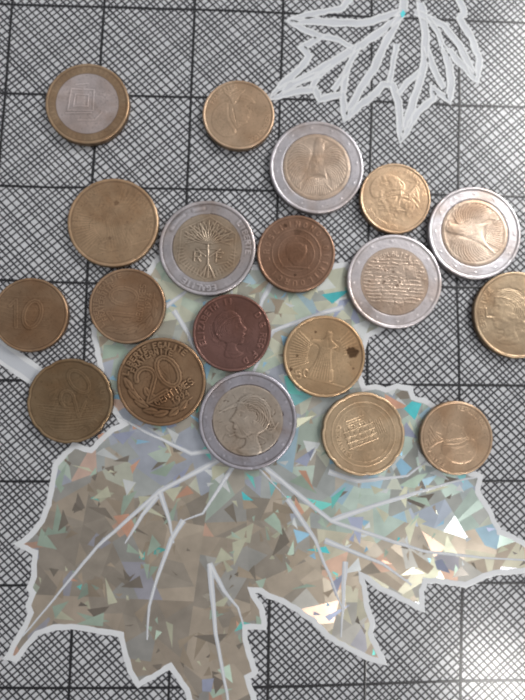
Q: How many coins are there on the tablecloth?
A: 19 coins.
